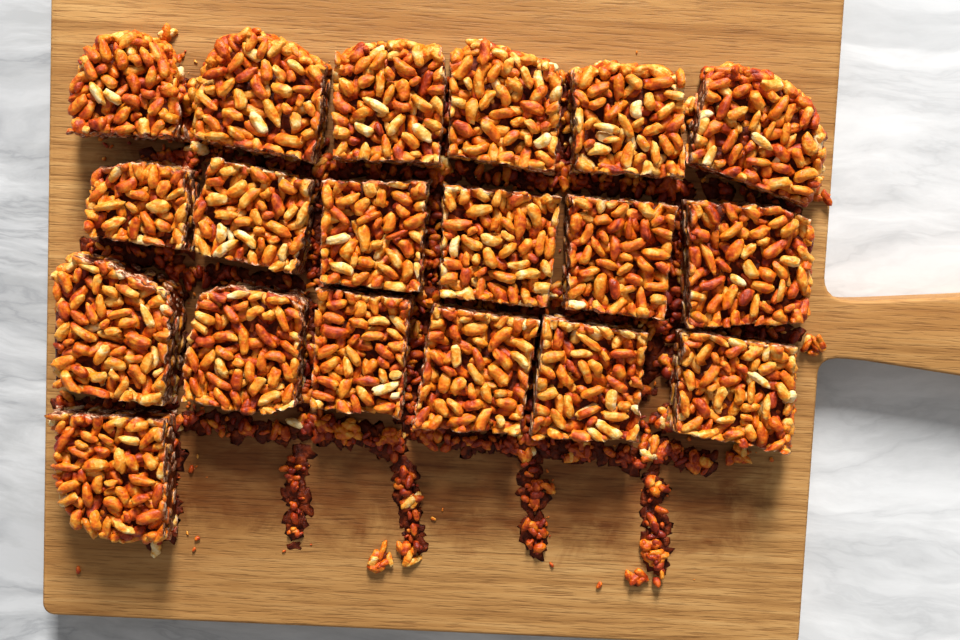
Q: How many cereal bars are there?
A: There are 19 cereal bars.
